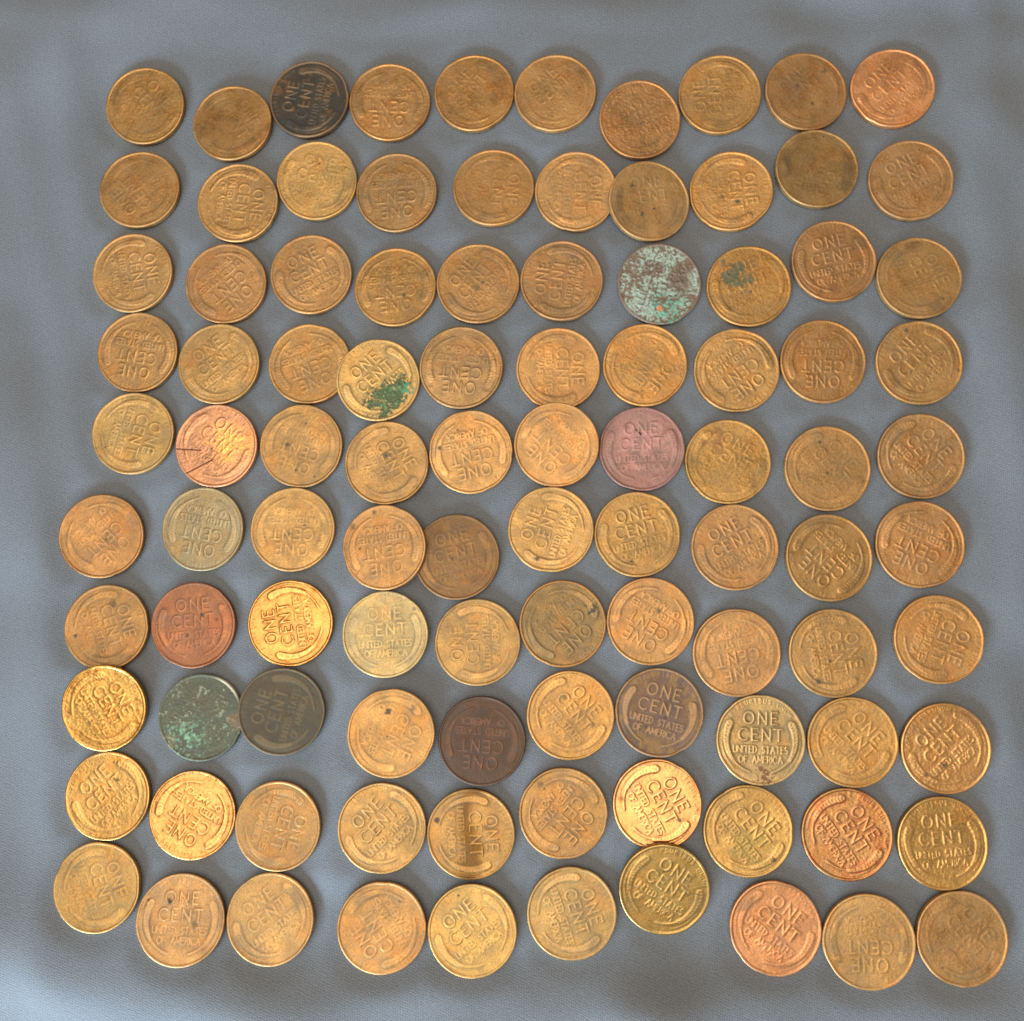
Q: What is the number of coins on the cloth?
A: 100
